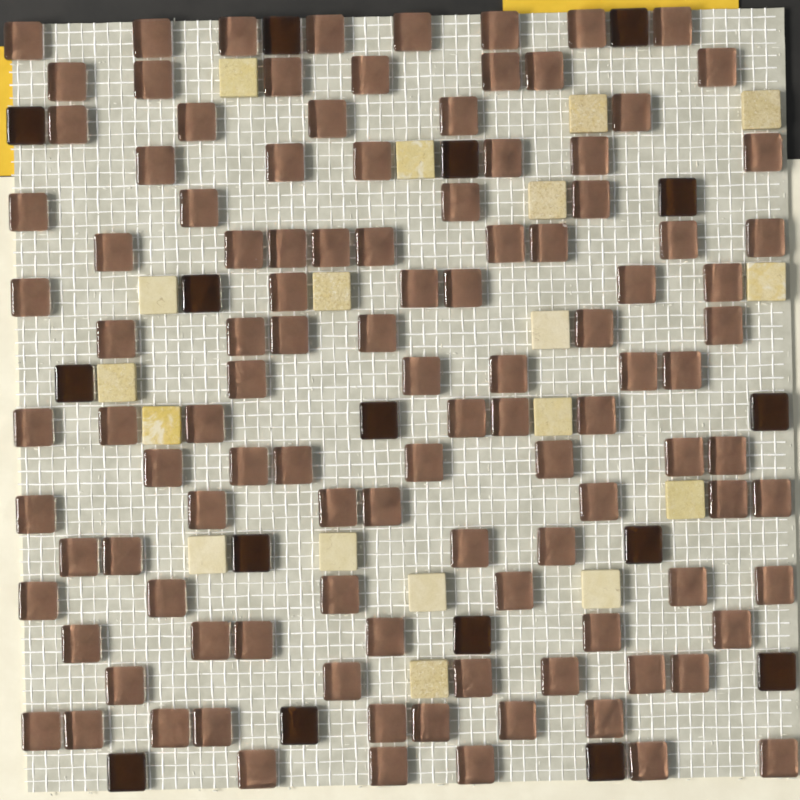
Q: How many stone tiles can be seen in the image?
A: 18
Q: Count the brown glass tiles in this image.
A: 111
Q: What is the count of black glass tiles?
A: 16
